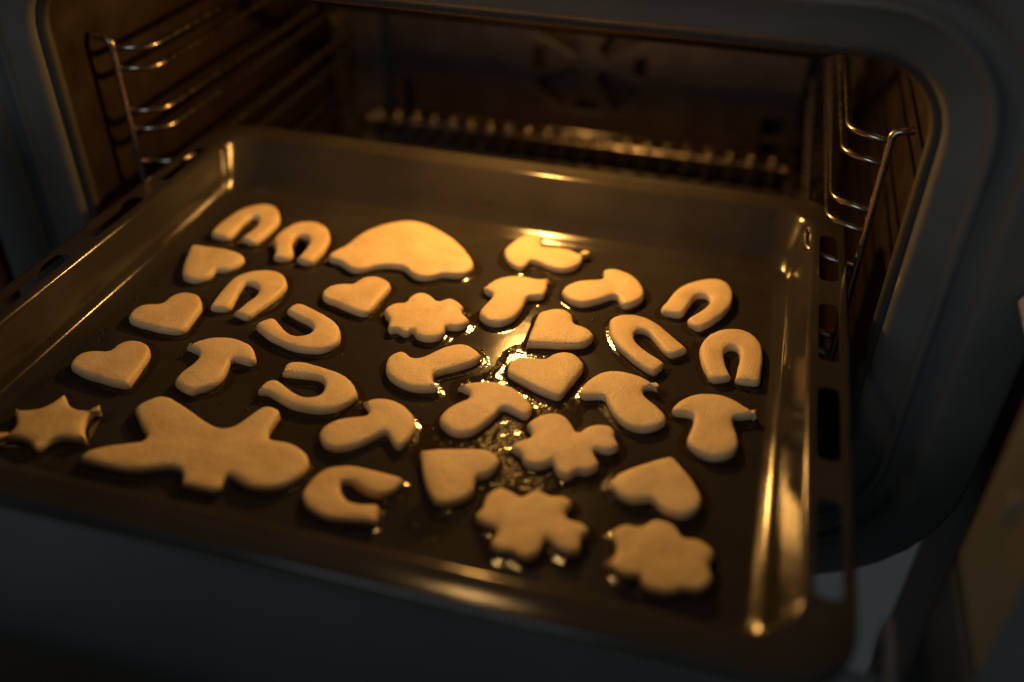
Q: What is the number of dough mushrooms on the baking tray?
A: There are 9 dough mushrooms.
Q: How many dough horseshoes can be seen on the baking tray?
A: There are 9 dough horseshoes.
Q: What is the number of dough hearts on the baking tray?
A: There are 8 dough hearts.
